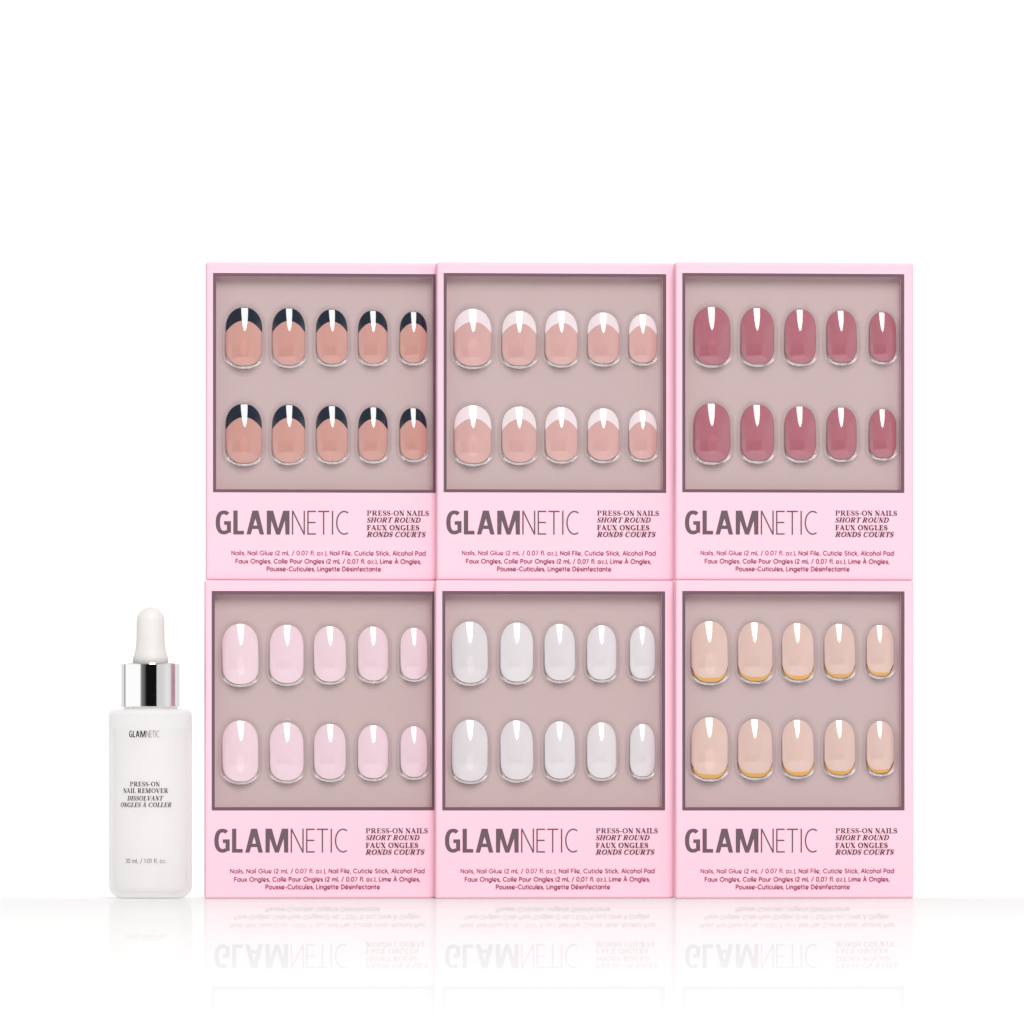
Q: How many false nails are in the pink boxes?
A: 60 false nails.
